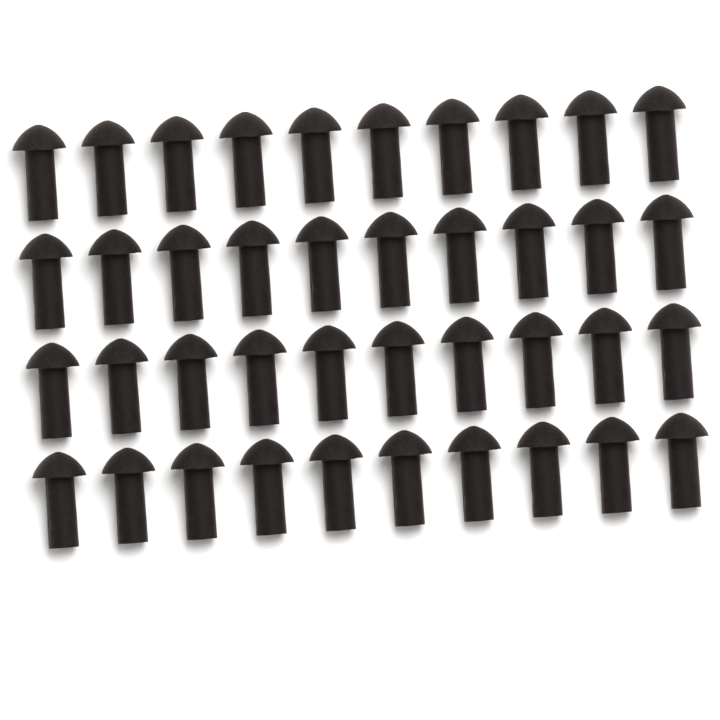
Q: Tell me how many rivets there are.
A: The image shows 40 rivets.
